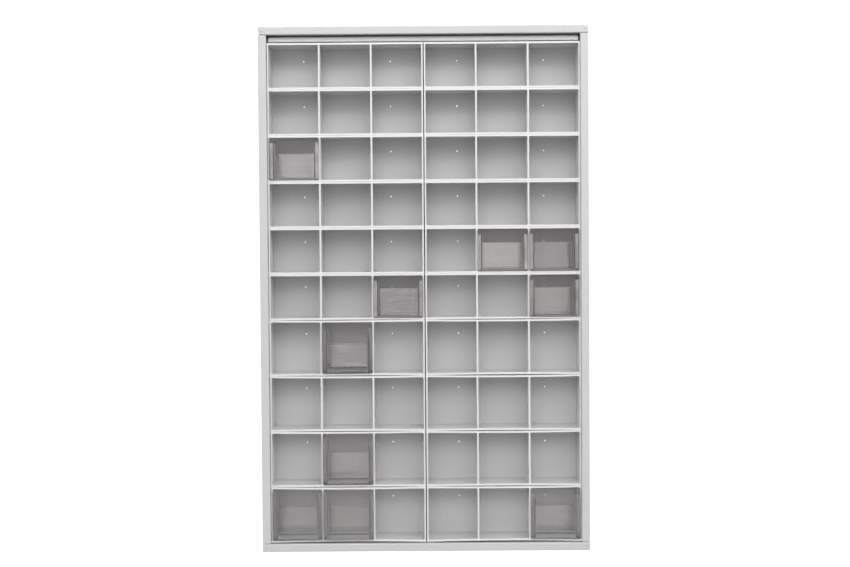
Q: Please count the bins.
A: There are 10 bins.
